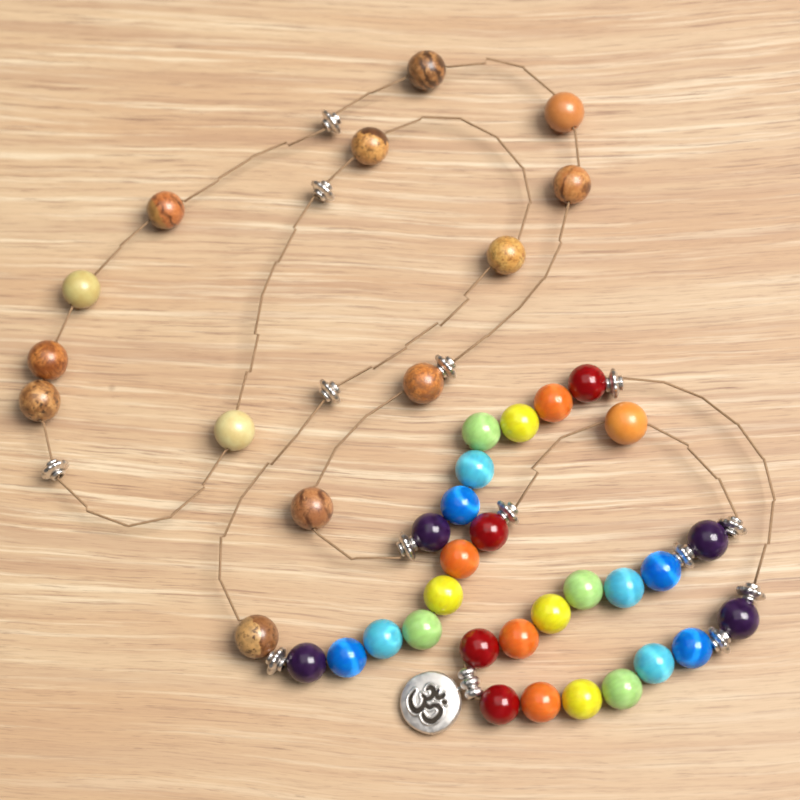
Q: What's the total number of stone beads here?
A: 14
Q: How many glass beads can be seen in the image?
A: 28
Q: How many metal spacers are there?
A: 13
